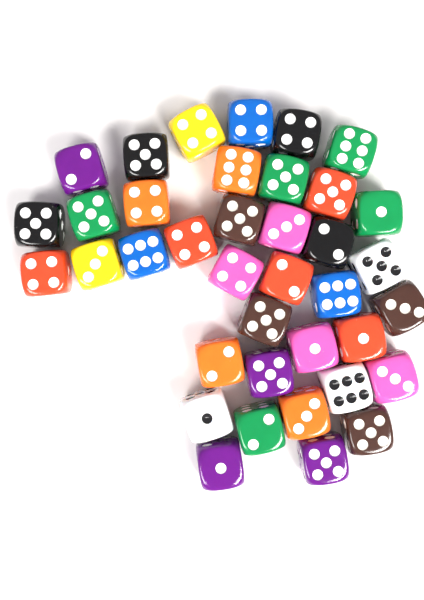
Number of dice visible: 38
